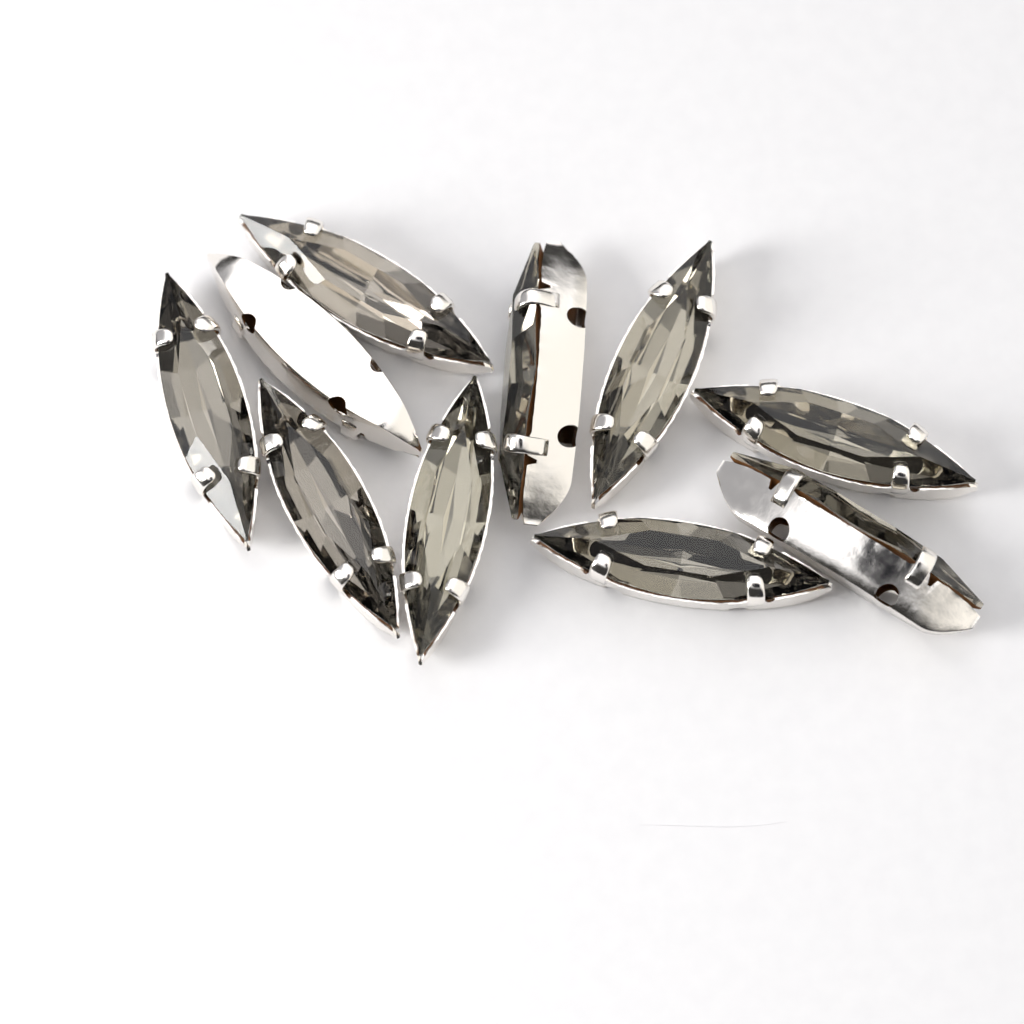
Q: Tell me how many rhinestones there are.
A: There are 10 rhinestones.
